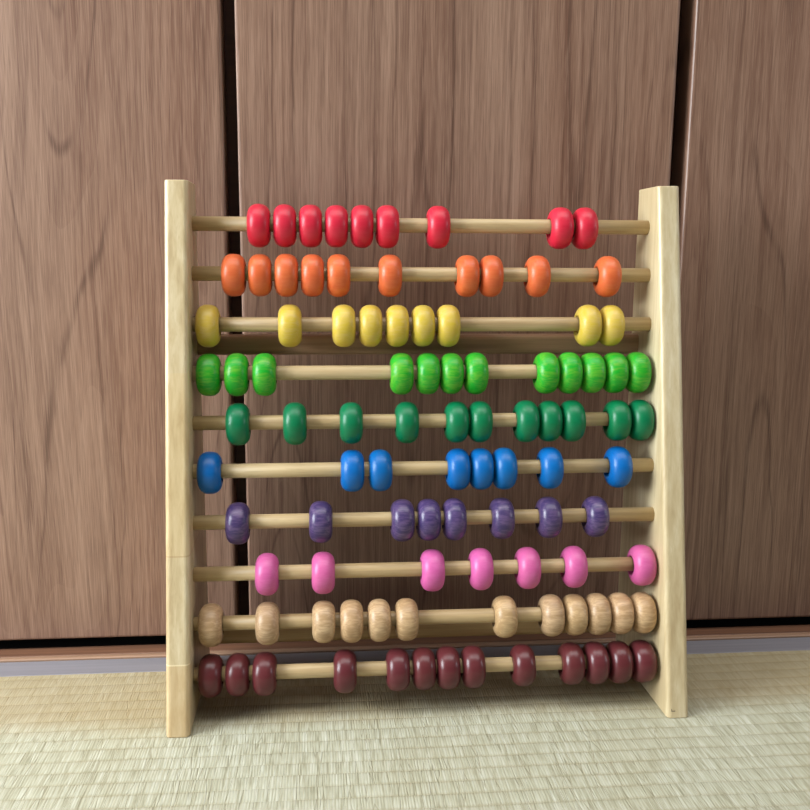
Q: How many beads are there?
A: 99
